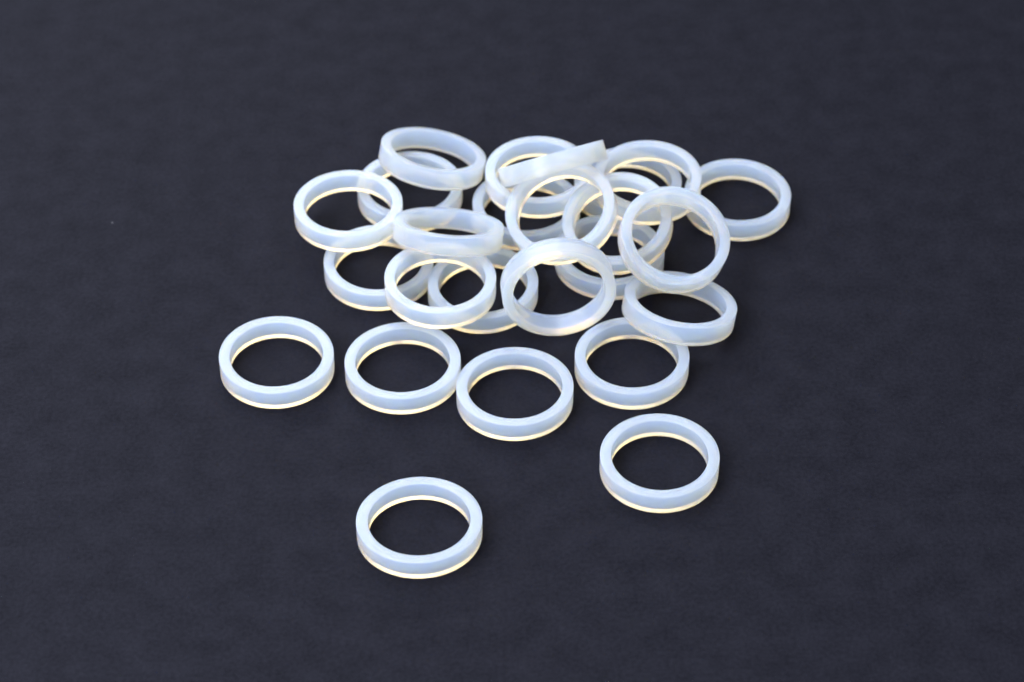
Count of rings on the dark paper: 25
